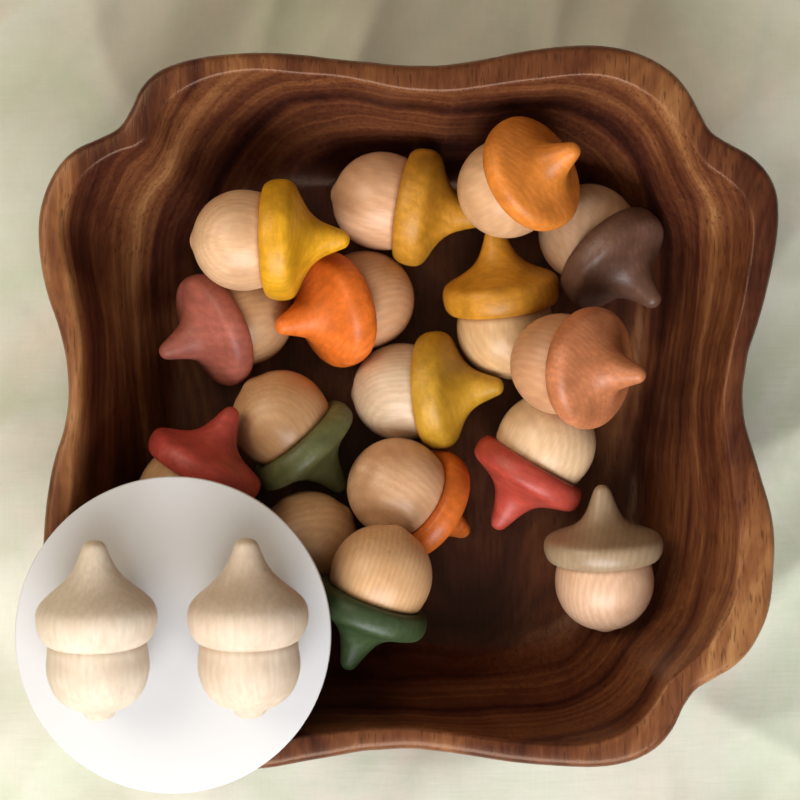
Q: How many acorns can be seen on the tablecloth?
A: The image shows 18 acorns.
